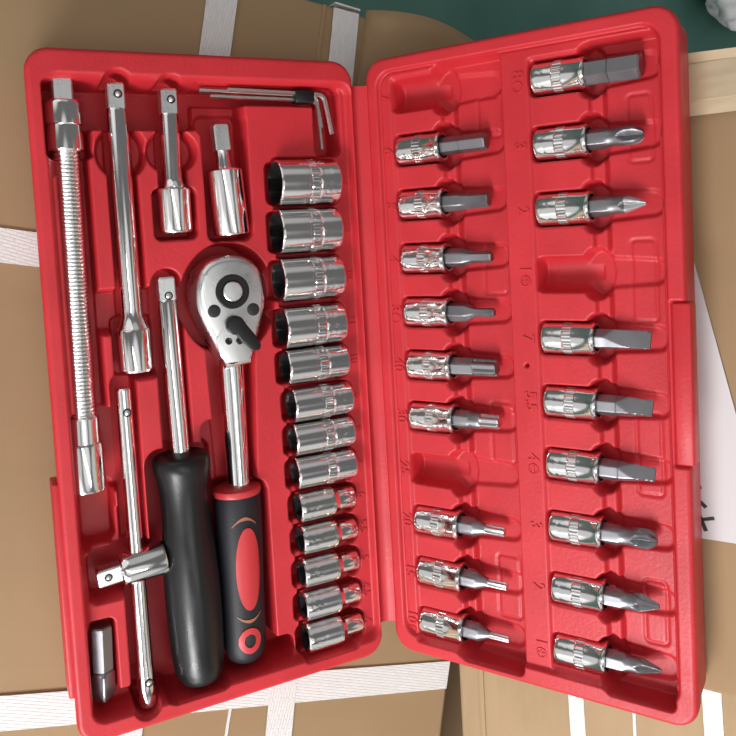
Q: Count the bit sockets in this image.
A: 18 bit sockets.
